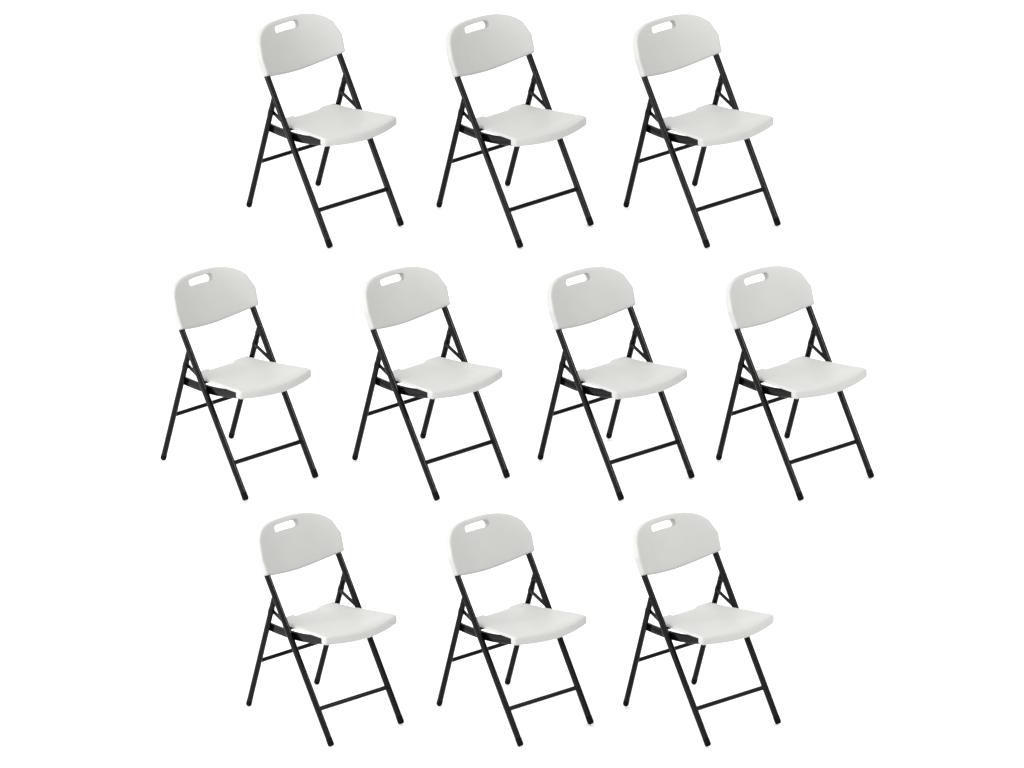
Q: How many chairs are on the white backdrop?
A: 10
